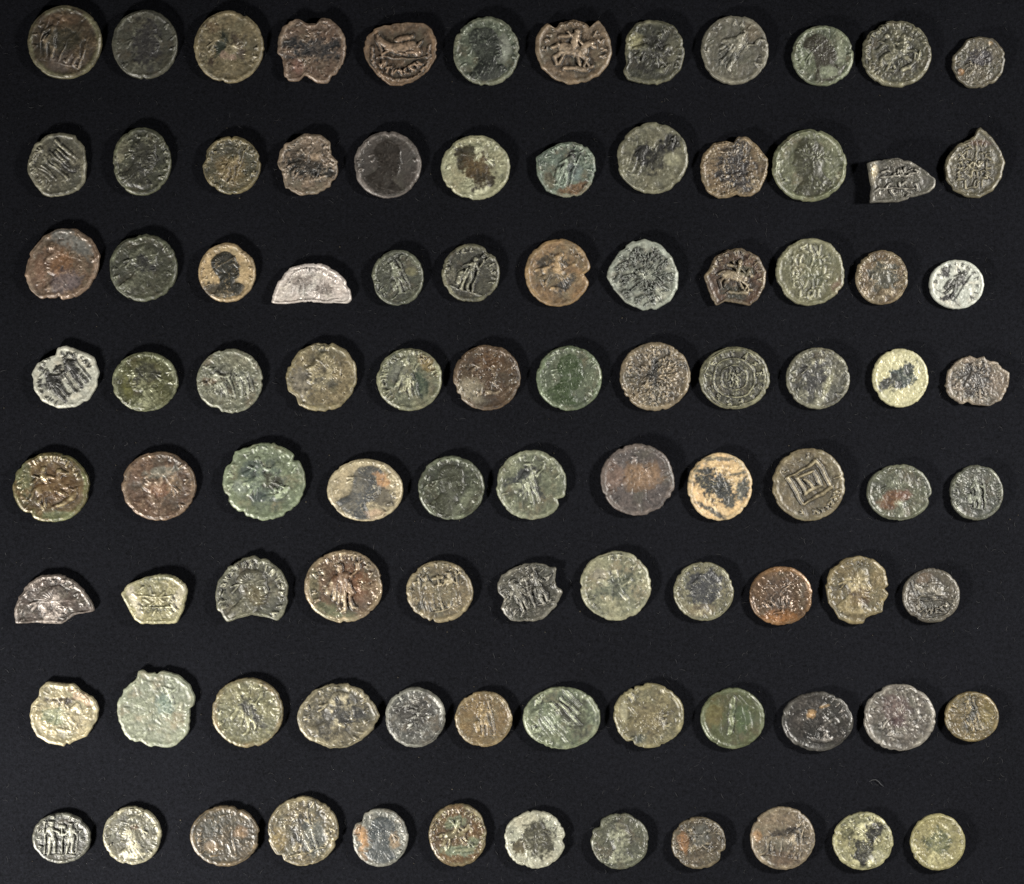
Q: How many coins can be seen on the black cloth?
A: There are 94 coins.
